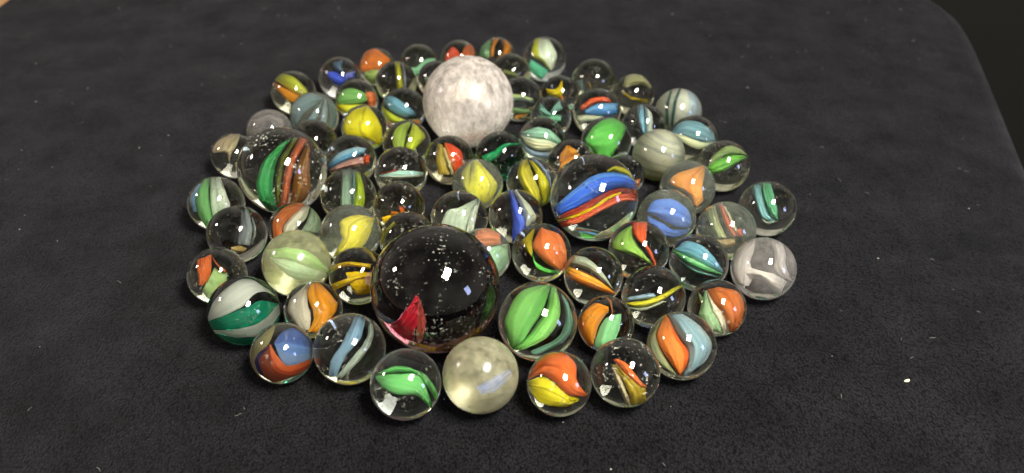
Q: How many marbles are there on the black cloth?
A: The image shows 78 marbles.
